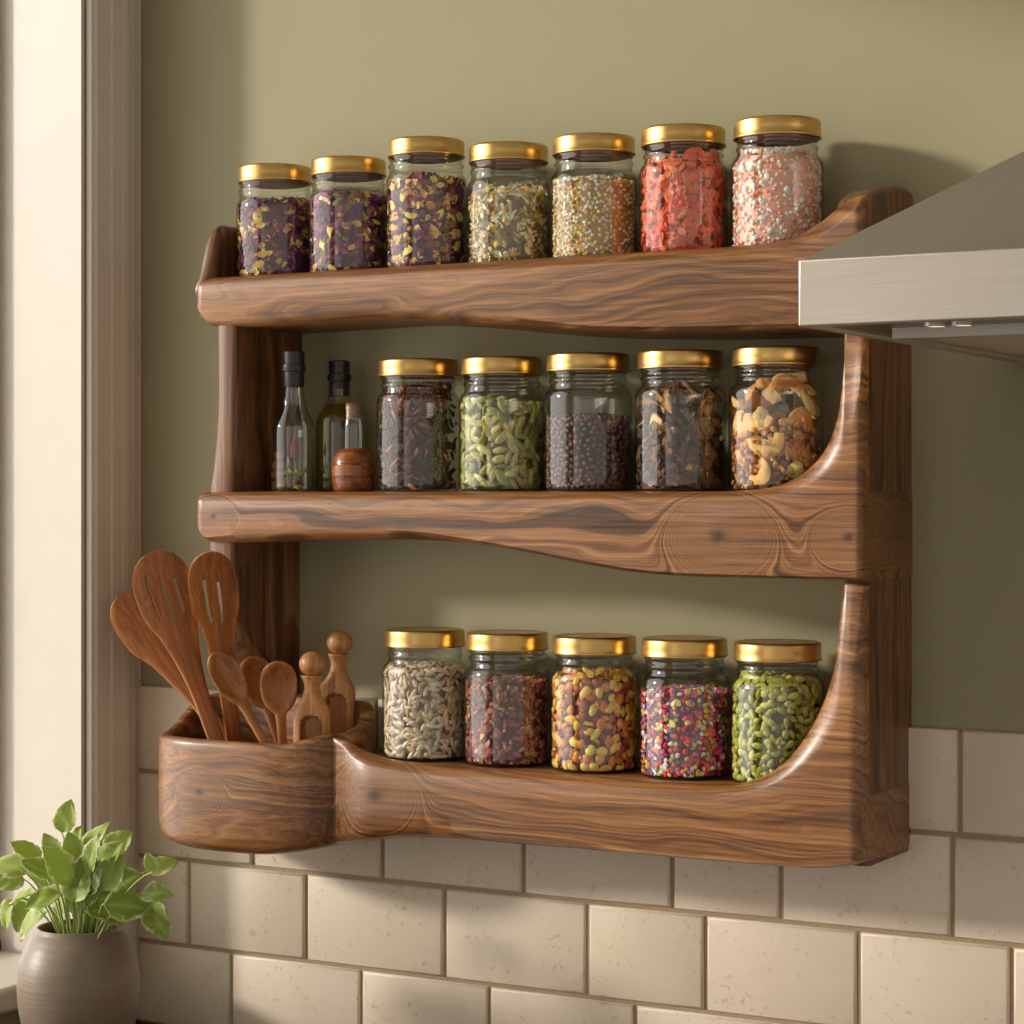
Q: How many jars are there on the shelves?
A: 17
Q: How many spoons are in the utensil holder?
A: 3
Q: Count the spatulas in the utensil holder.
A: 3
